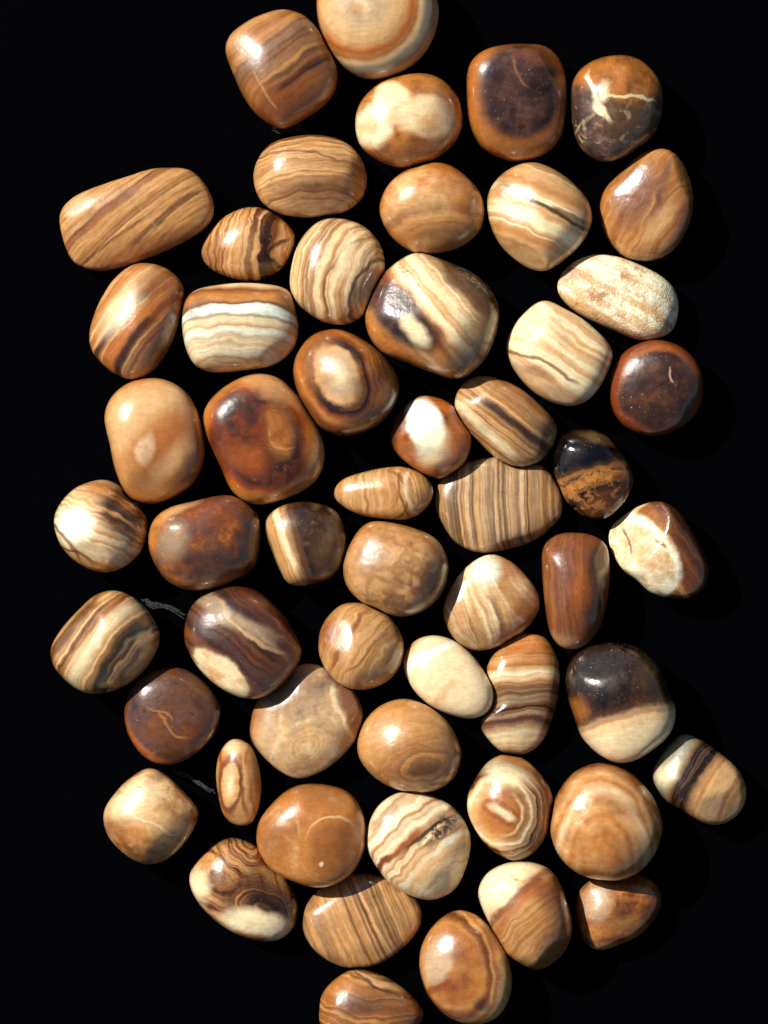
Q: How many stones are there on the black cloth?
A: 55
